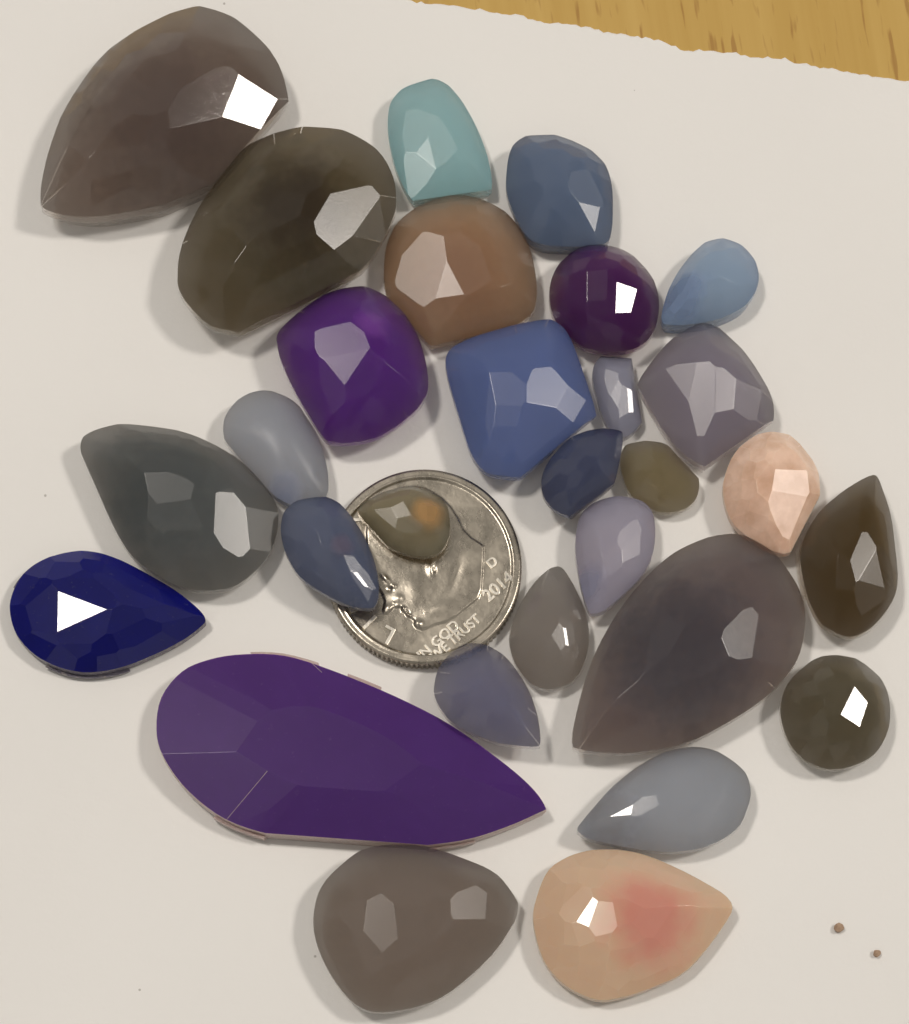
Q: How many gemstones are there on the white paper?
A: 29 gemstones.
